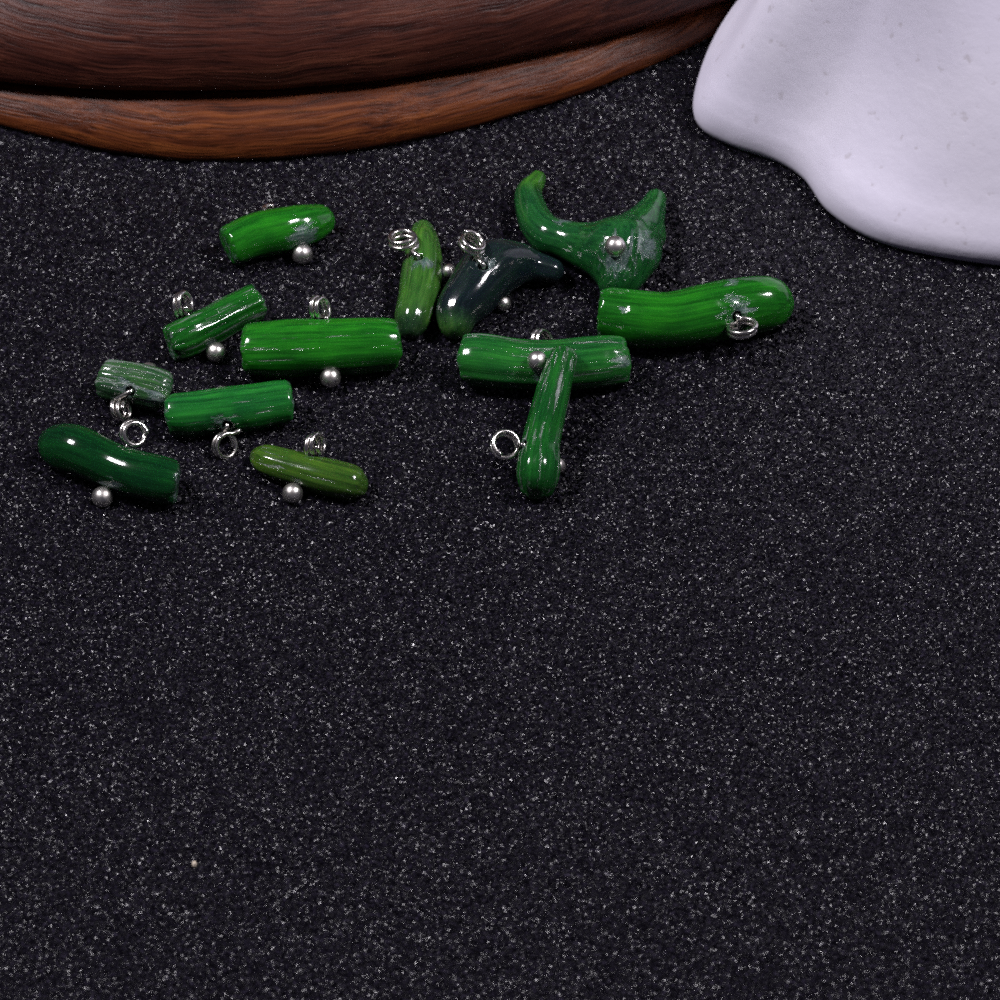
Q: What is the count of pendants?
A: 13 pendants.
